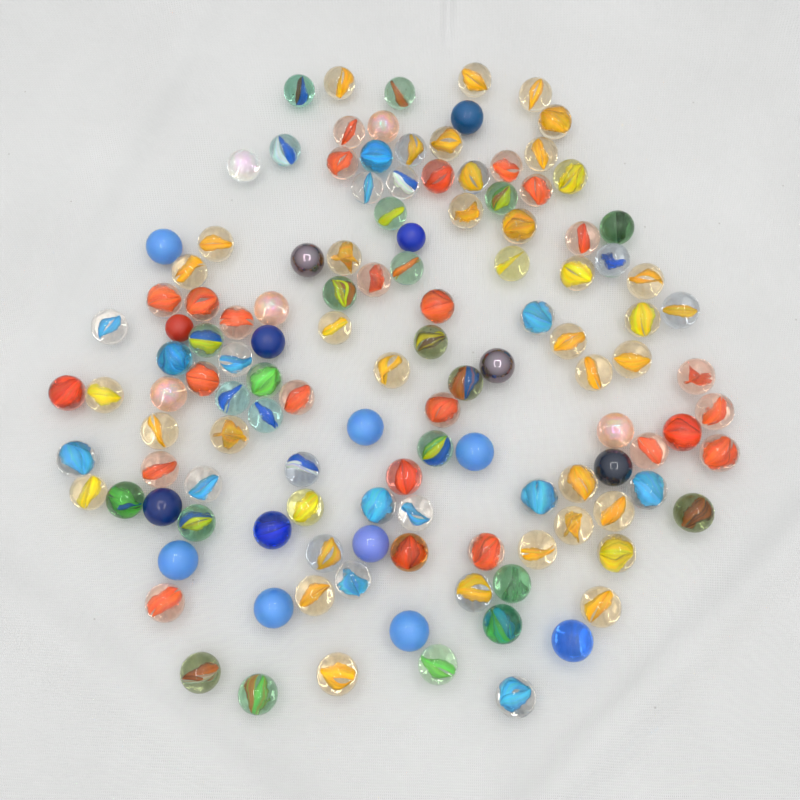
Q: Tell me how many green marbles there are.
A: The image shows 20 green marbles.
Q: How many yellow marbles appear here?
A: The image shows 39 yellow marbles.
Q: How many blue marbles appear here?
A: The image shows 33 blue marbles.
